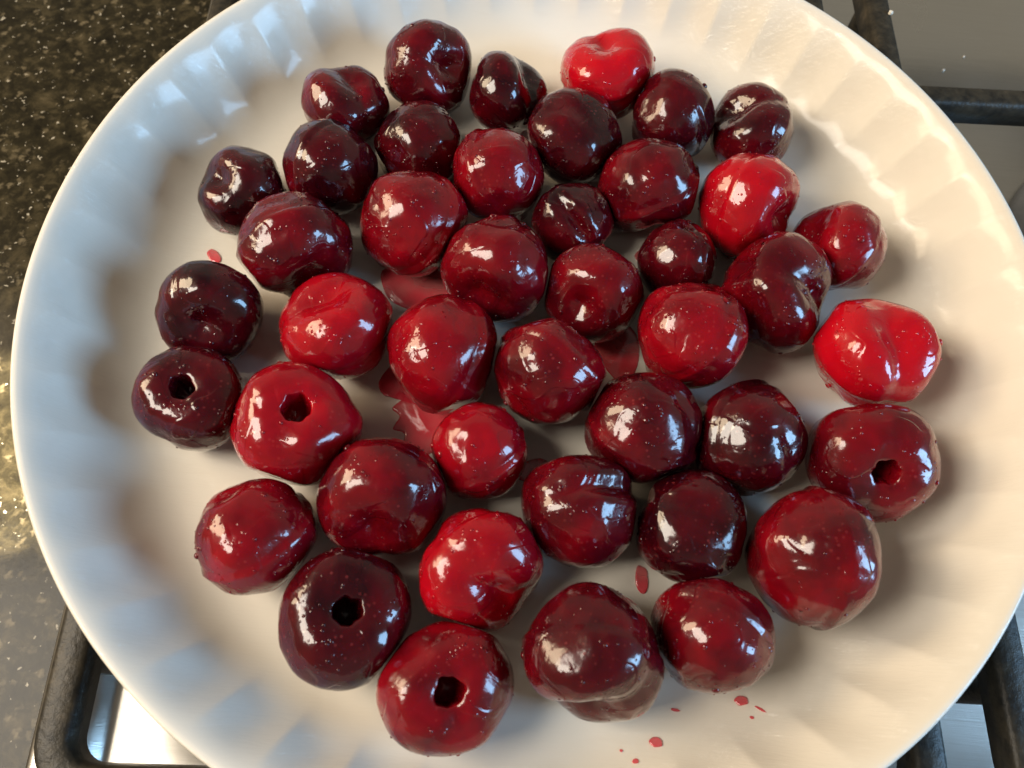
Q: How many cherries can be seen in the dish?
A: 43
